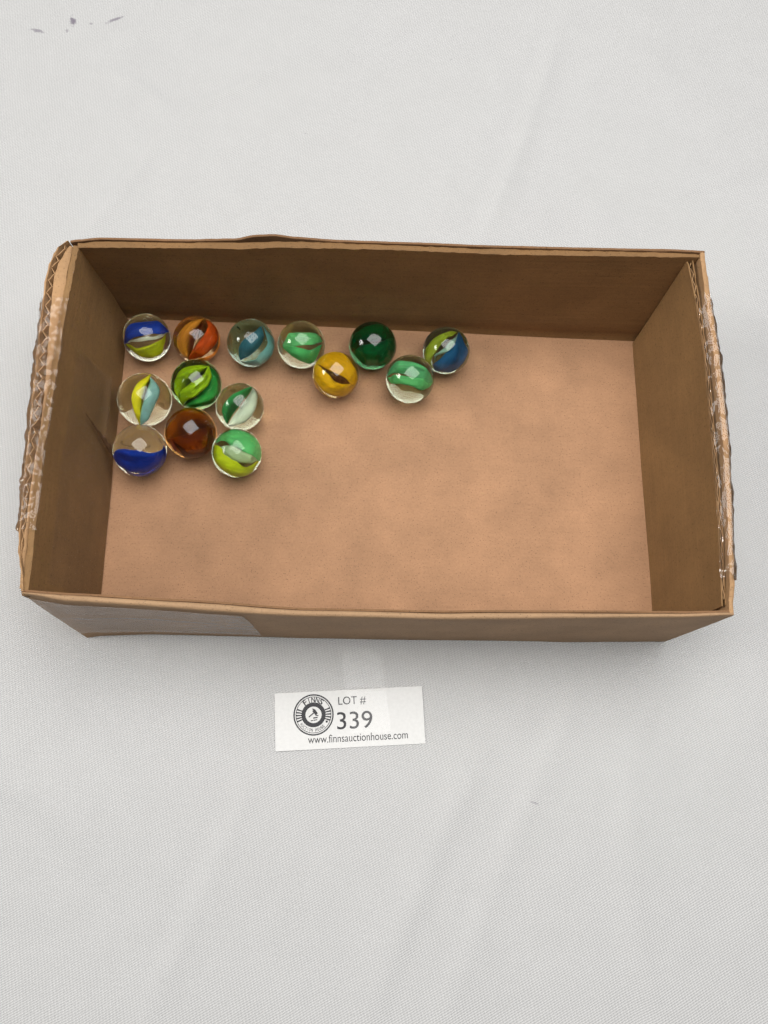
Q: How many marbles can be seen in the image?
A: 14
